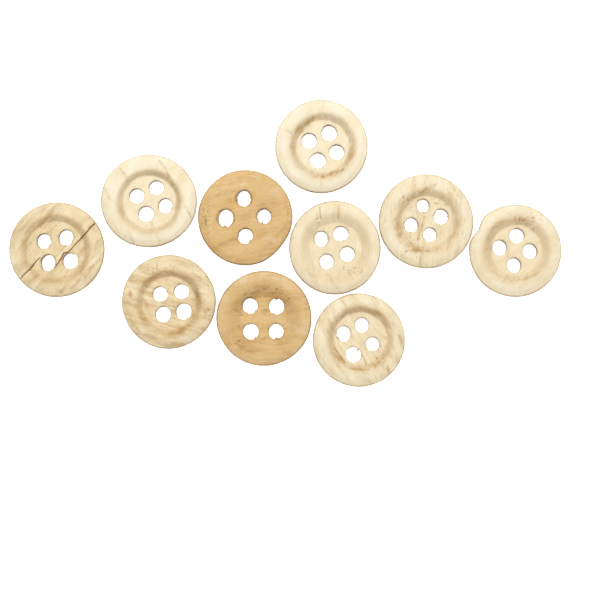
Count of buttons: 10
